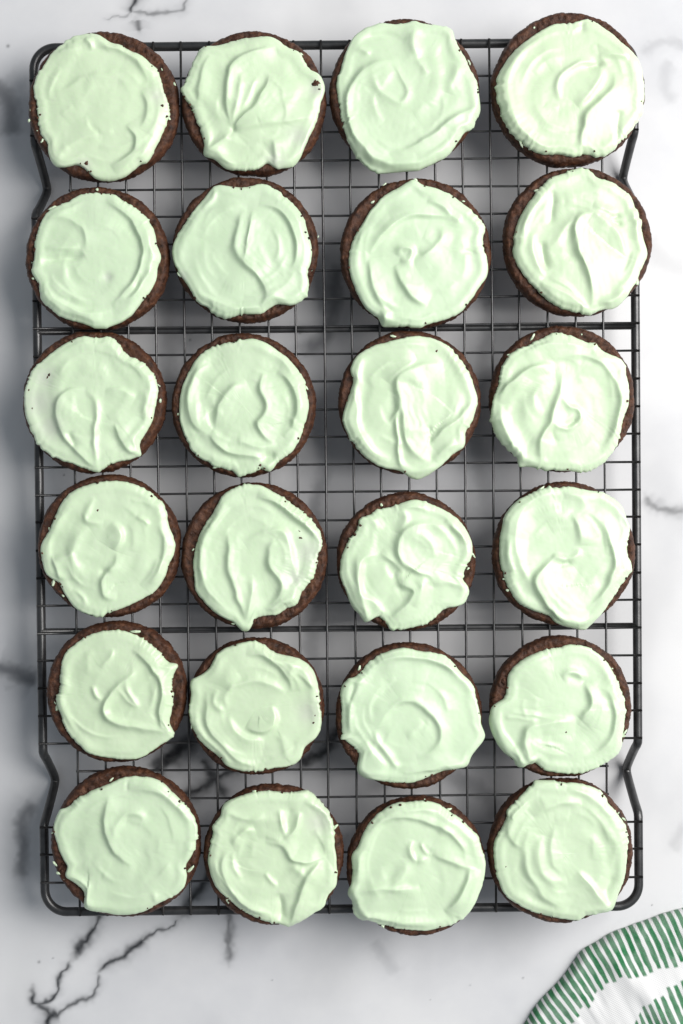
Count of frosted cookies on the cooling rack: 24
